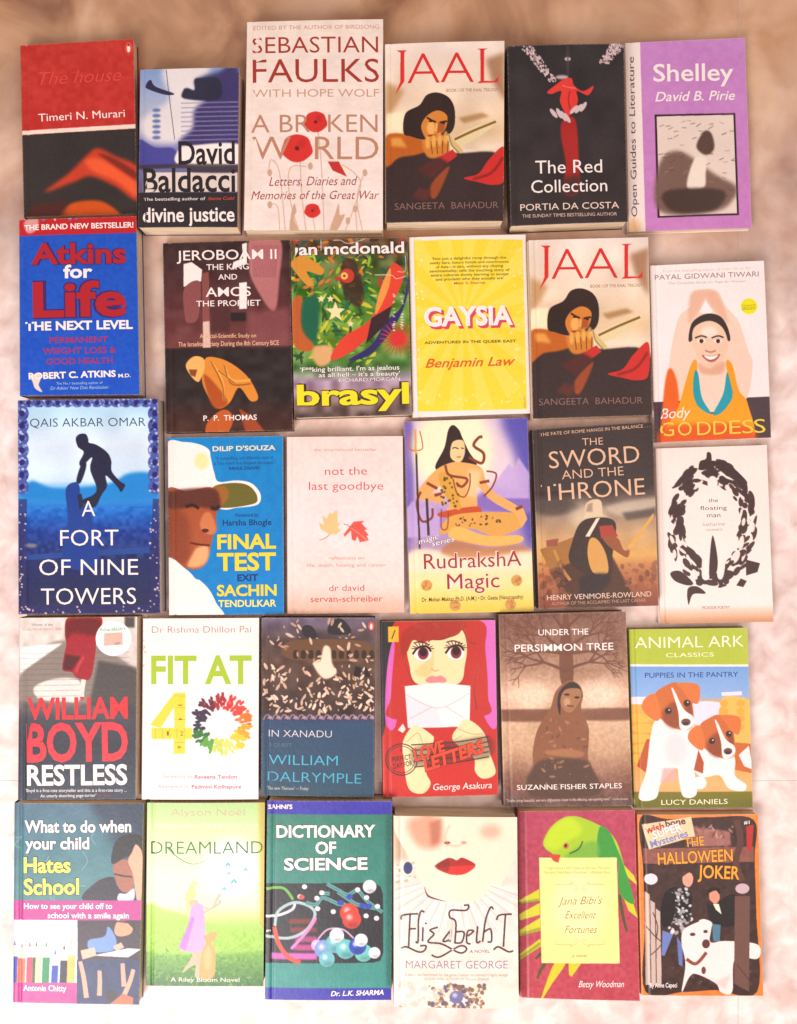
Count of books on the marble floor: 30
